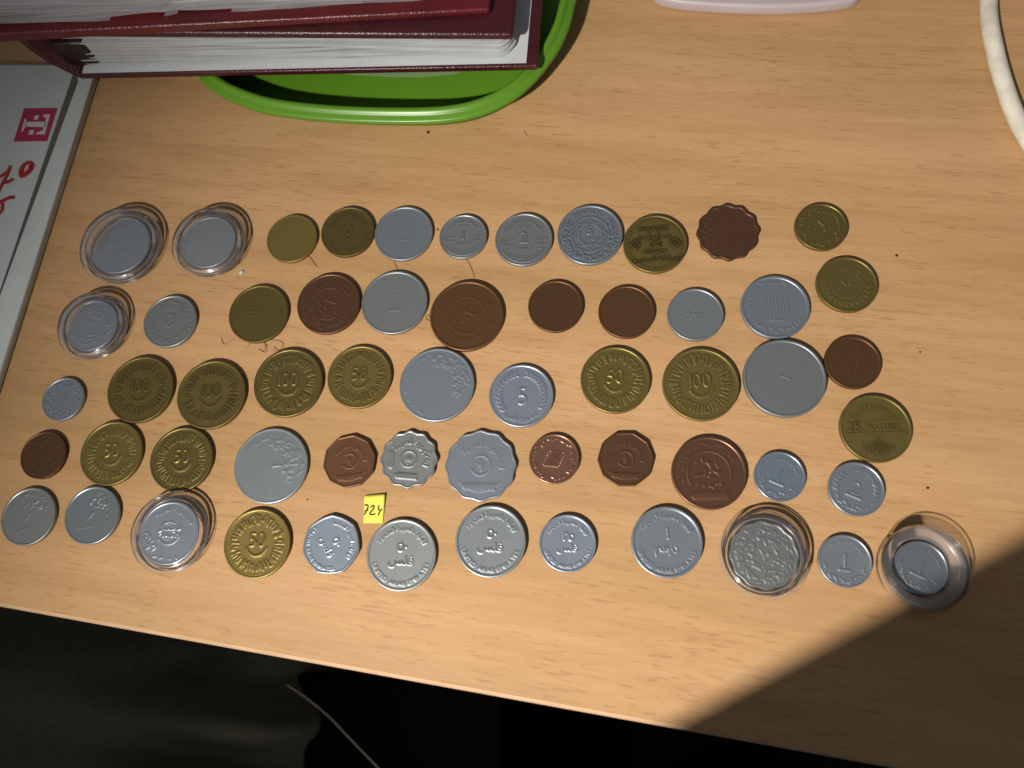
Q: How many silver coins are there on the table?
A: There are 31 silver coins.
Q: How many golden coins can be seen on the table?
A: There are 16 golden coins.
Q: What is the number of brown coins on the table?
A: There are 11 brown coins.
